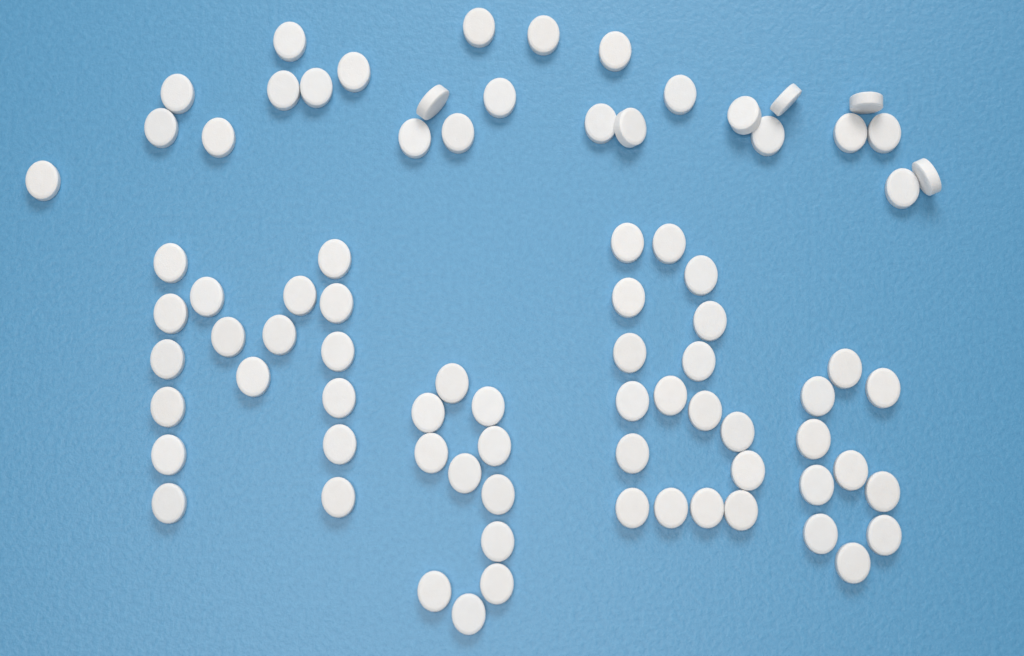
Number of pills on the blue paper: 81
